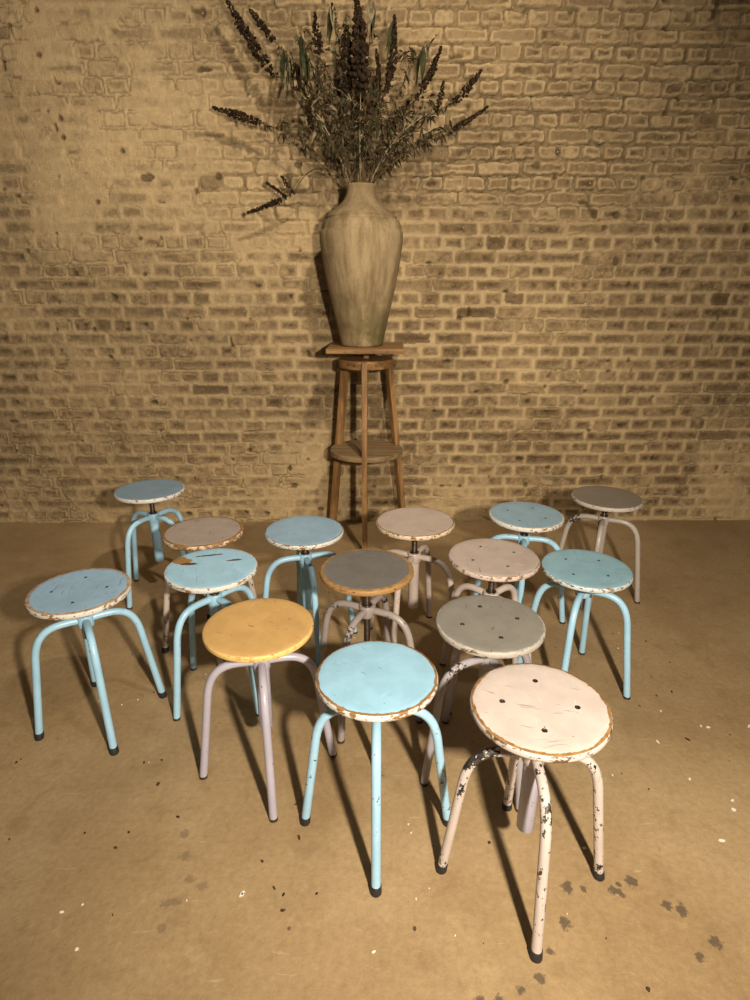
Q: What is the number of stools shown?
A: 15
